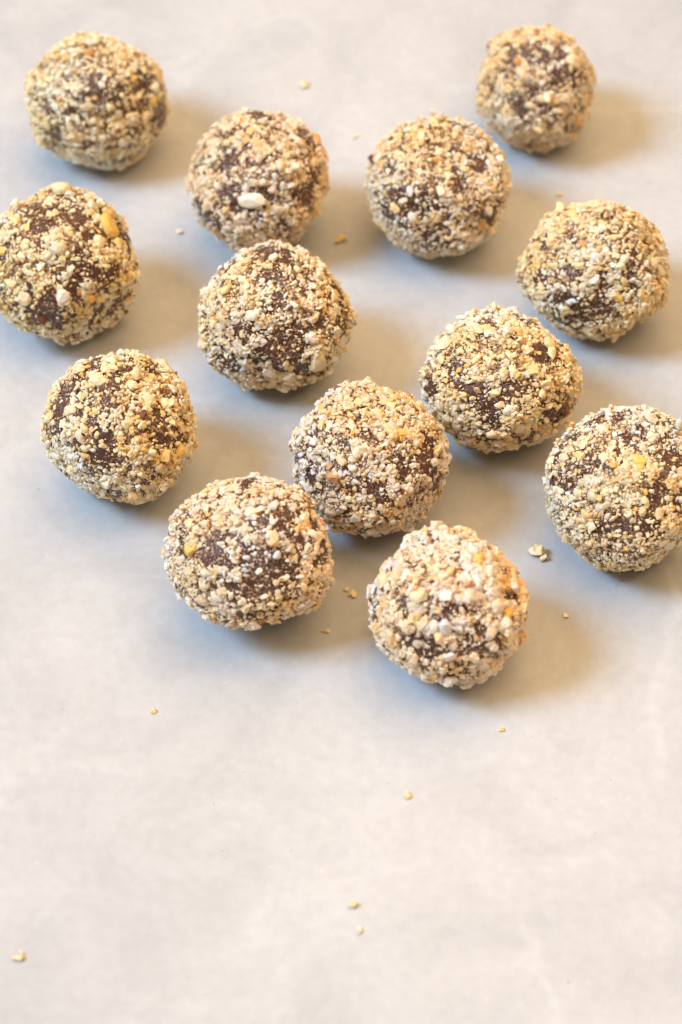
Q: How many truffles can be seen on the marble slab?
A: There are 13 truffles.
